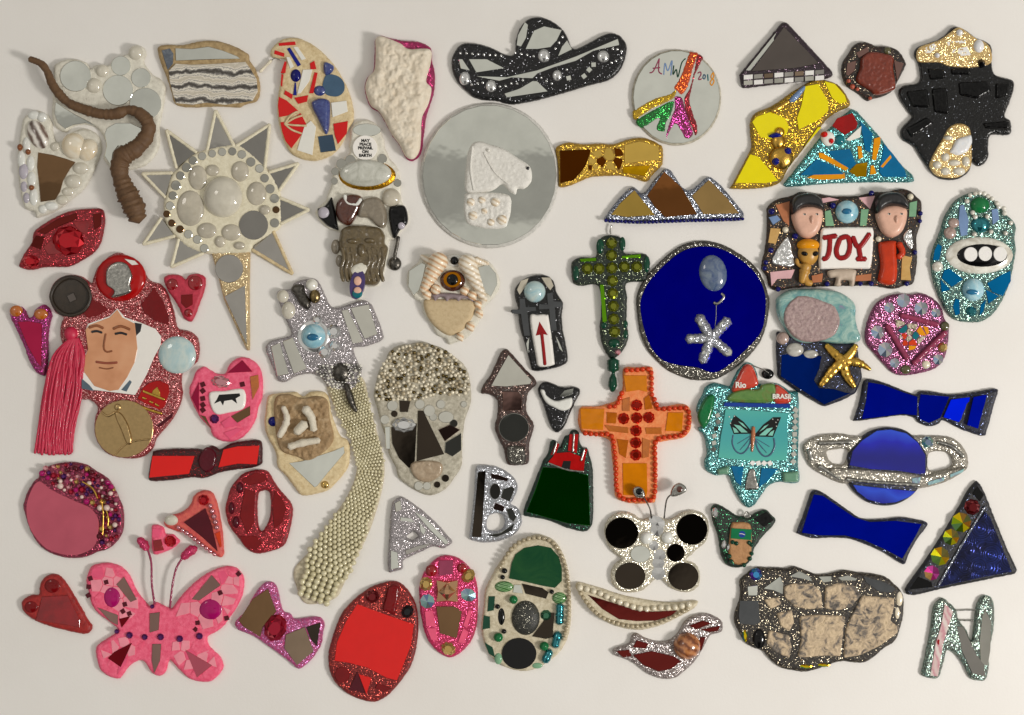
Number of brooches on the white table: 61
